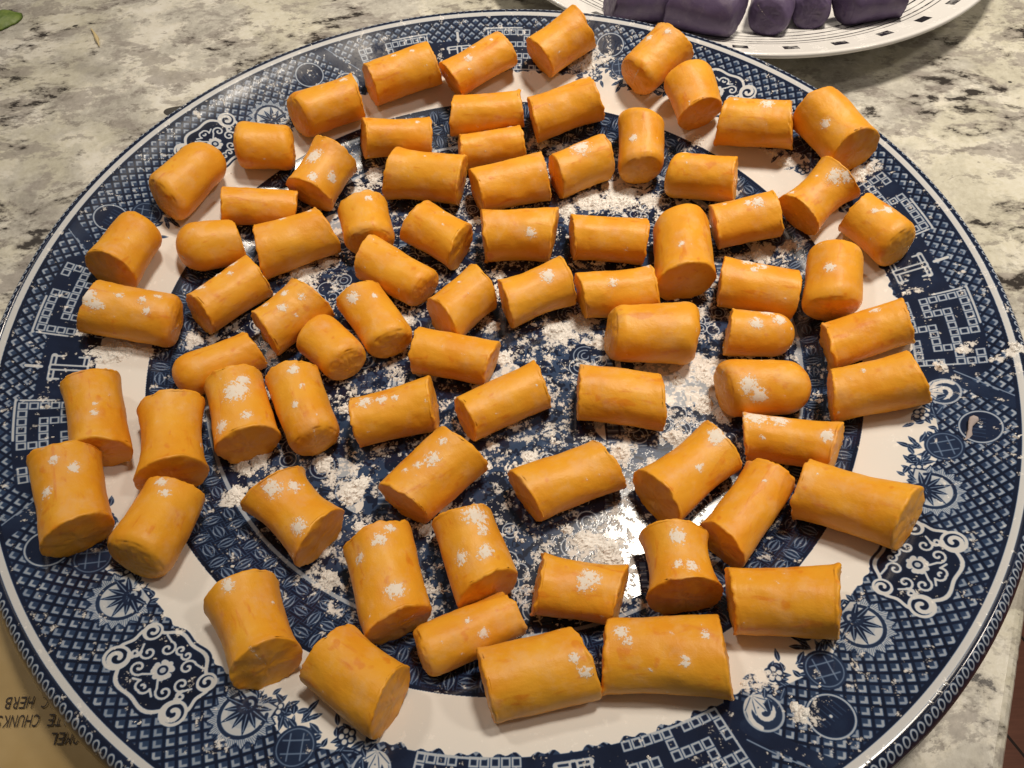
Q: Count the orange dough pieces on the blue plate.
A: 76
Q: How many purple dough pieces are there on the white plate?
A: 5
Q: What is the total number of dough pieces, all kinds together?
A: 81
